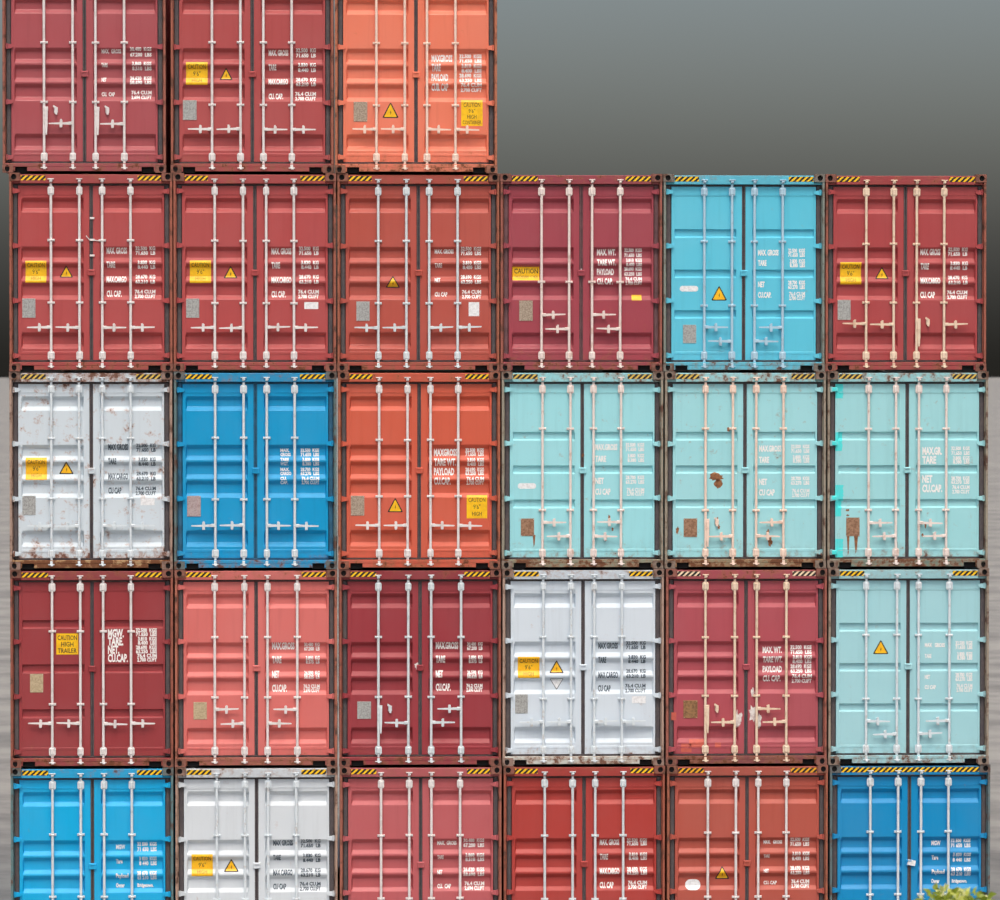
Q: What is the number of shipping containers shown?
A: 27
